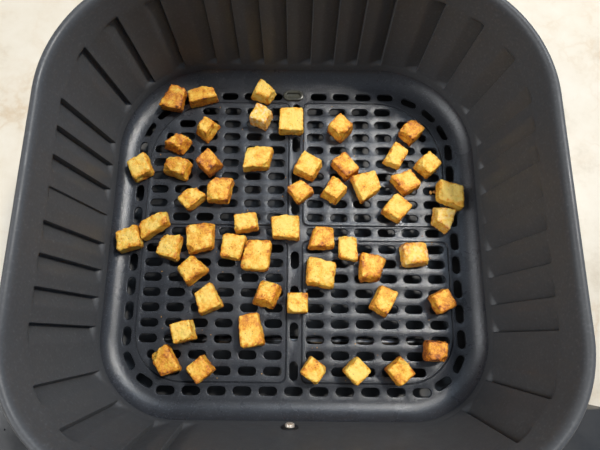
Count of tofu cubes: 53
